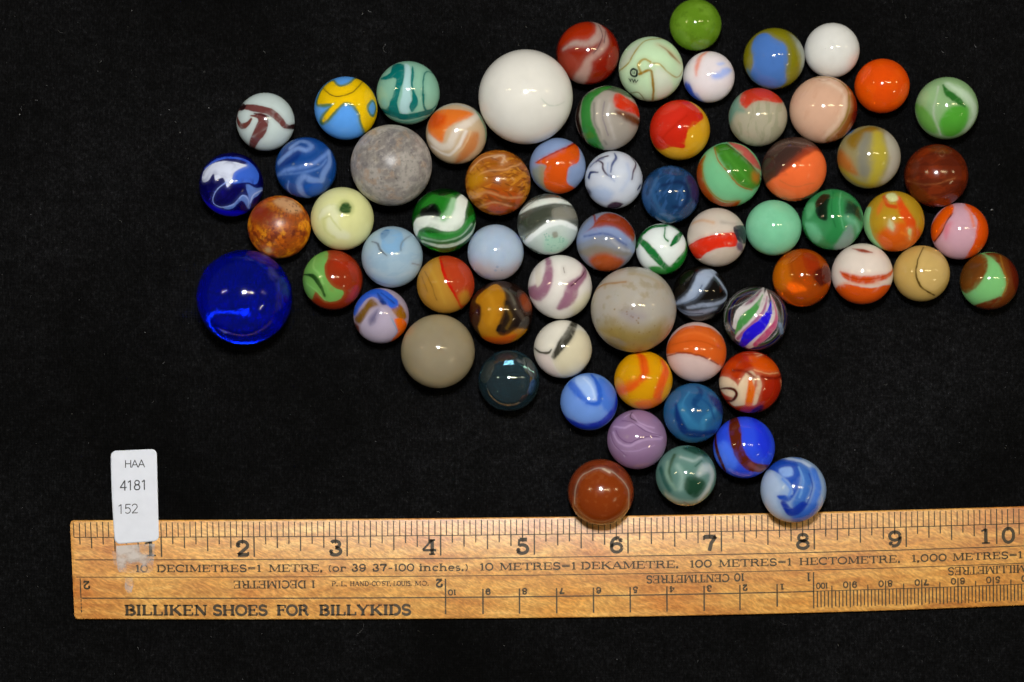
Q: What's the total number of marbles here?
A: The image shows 67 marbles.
